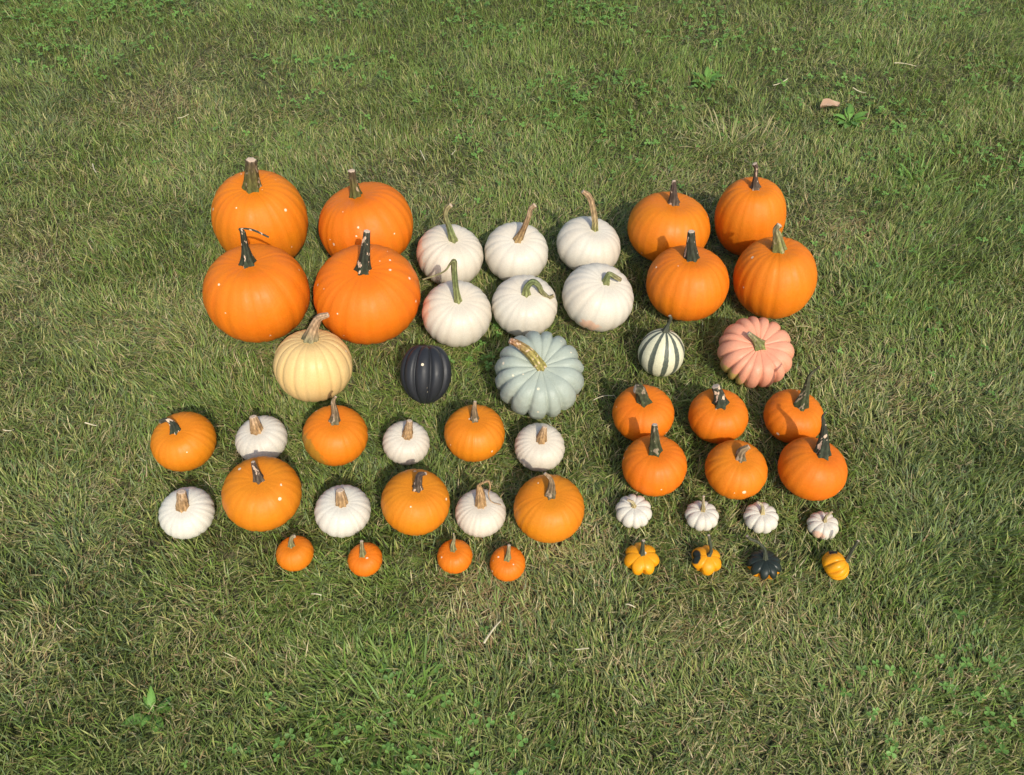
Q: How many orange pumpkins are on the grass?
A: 24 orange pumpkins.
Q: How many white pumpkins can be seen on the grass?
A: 16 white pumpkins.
